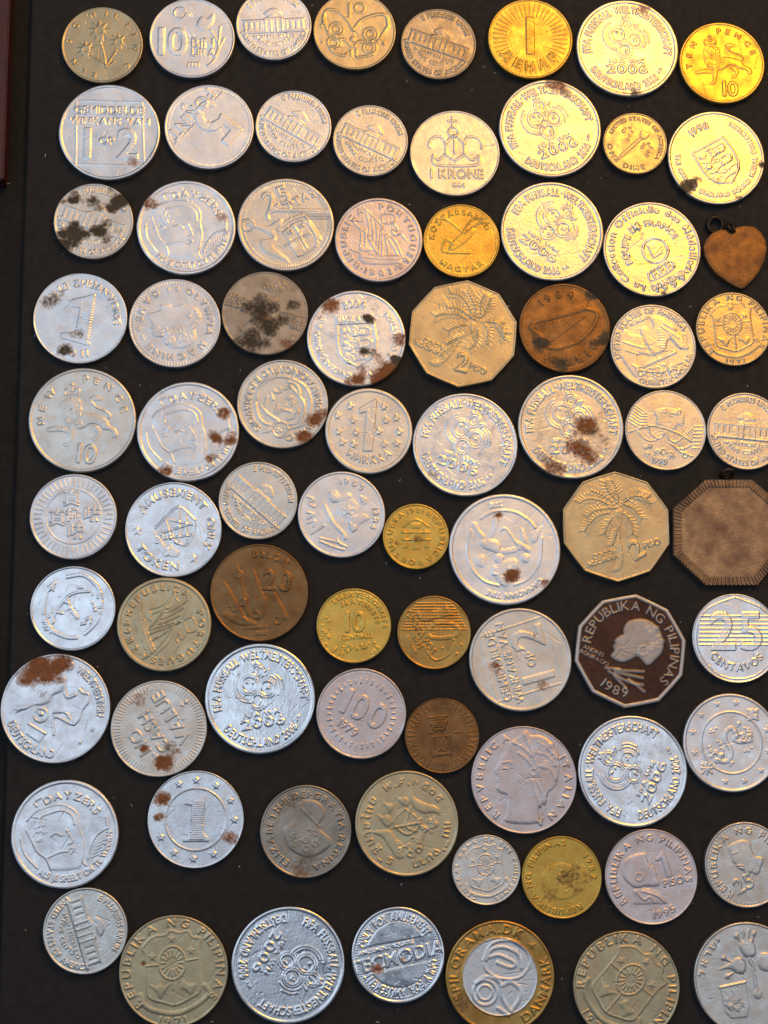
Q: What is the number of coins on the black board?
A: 77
